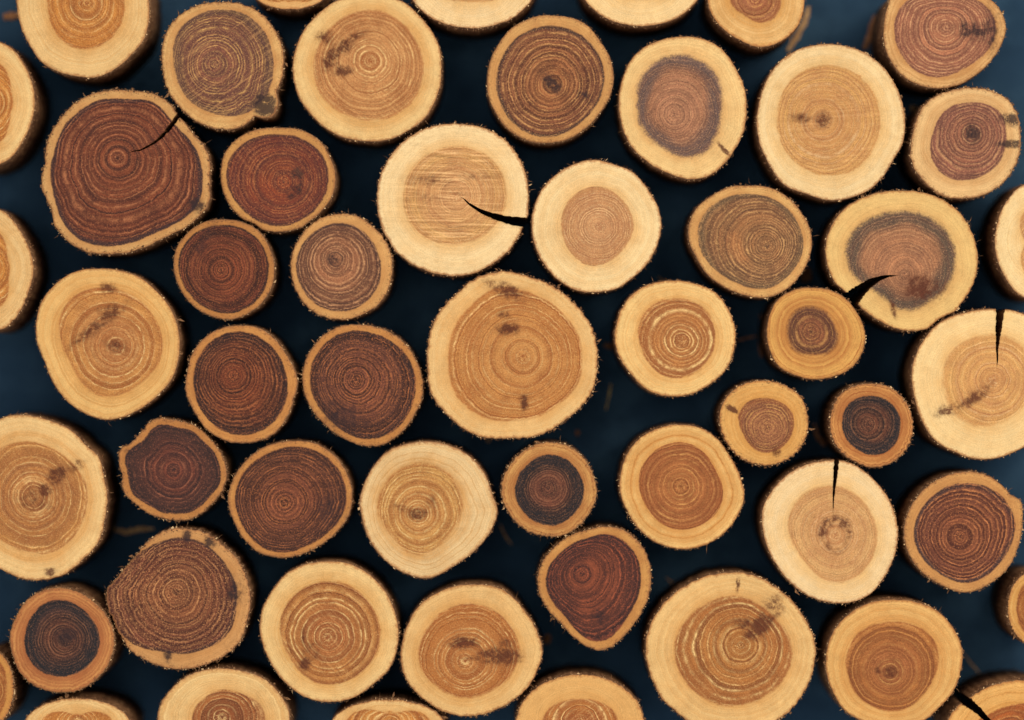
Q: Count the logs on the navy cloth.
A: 54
